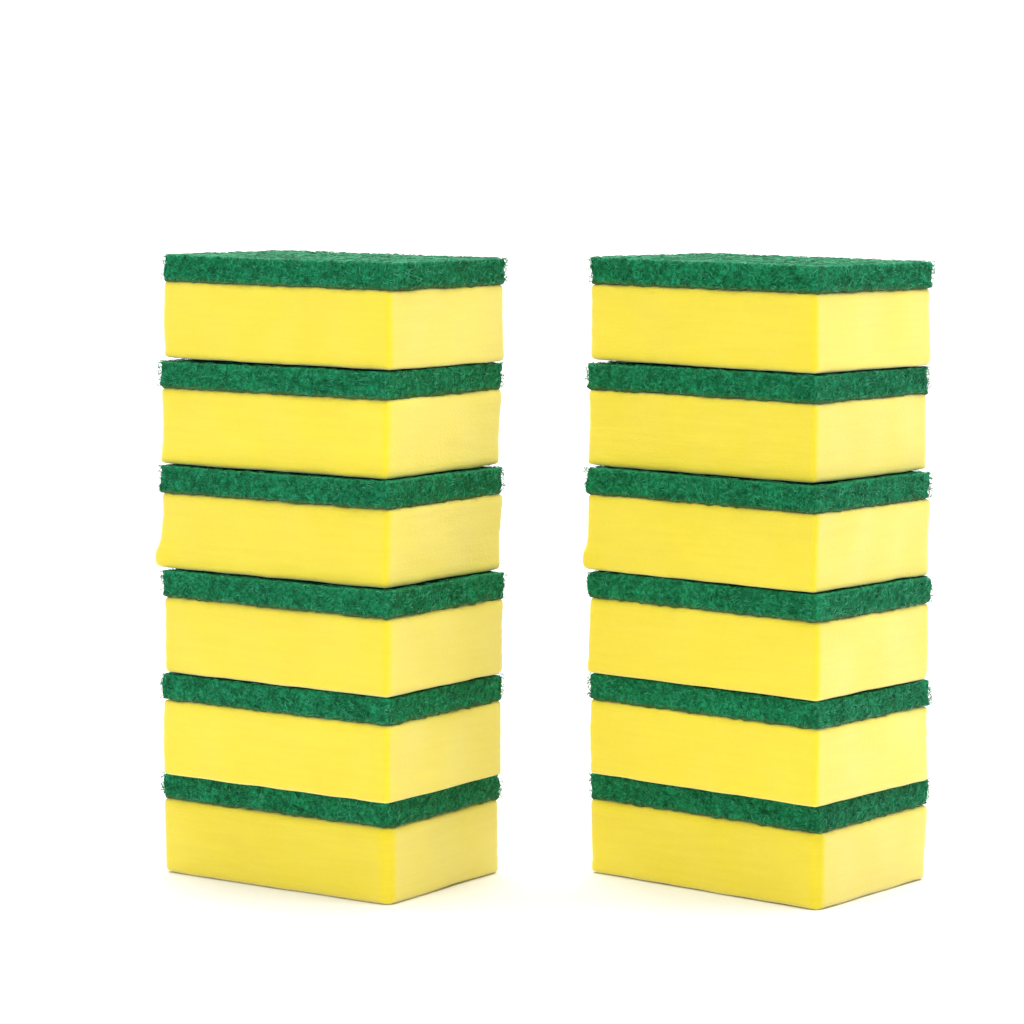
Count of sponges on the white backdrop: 12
